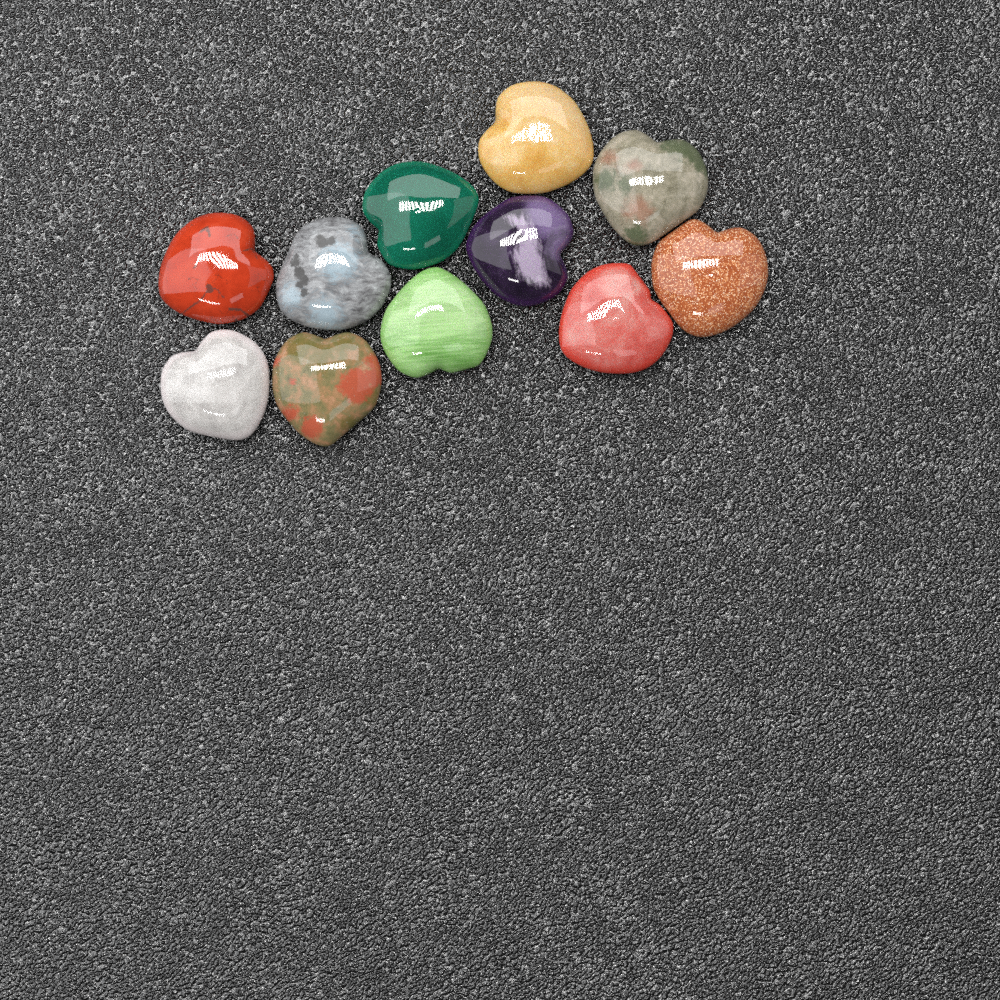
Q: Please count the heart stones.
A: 11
